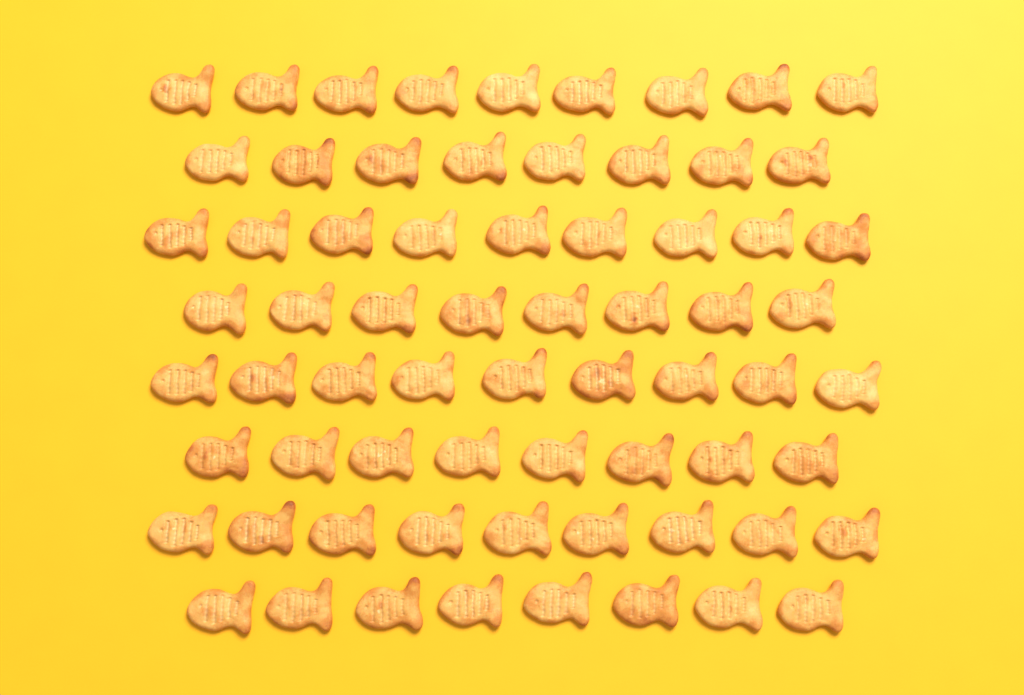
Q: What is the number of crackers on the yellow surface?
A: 68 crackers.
